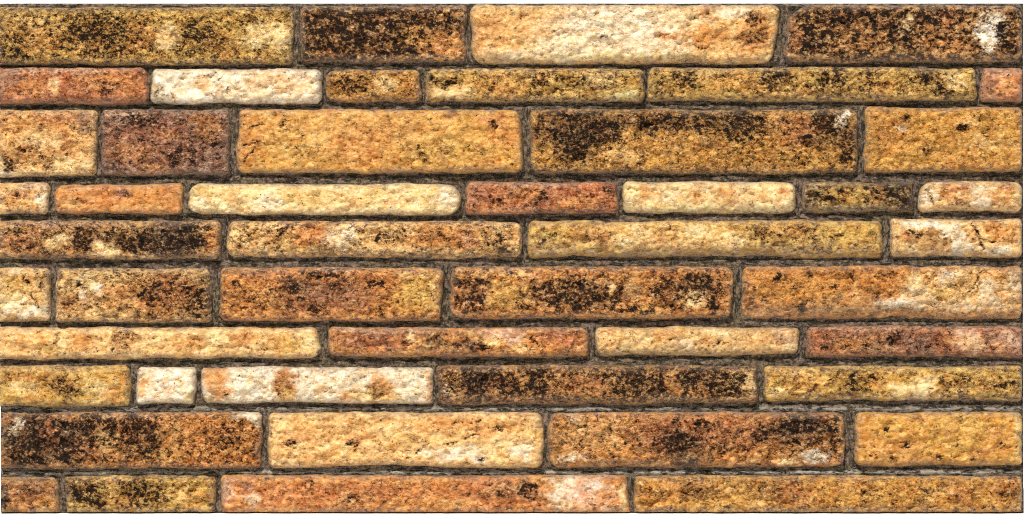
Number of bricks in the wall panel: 48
